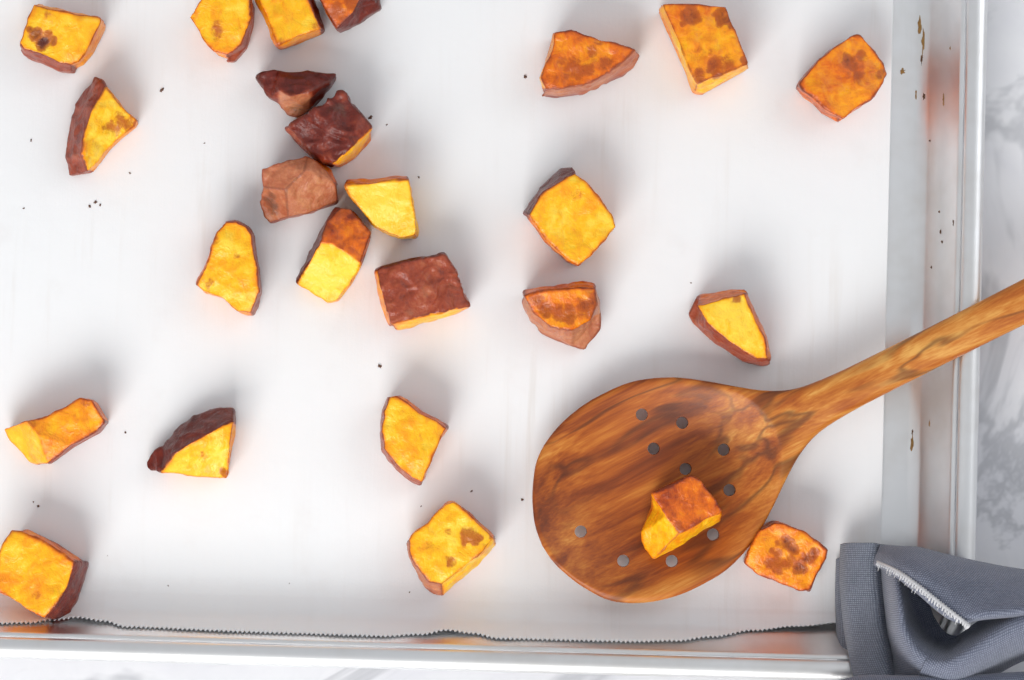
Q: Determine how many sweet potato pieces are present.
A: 25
